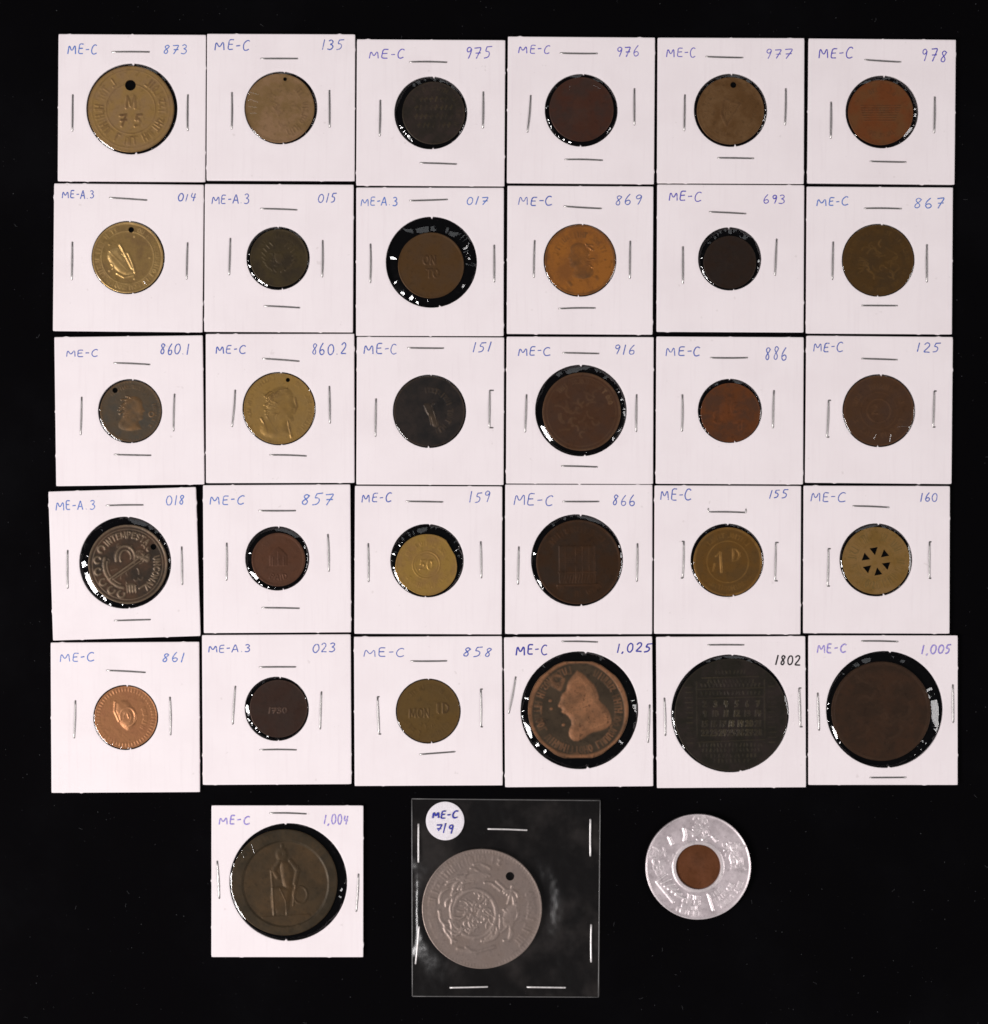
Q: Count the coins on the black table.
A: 33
